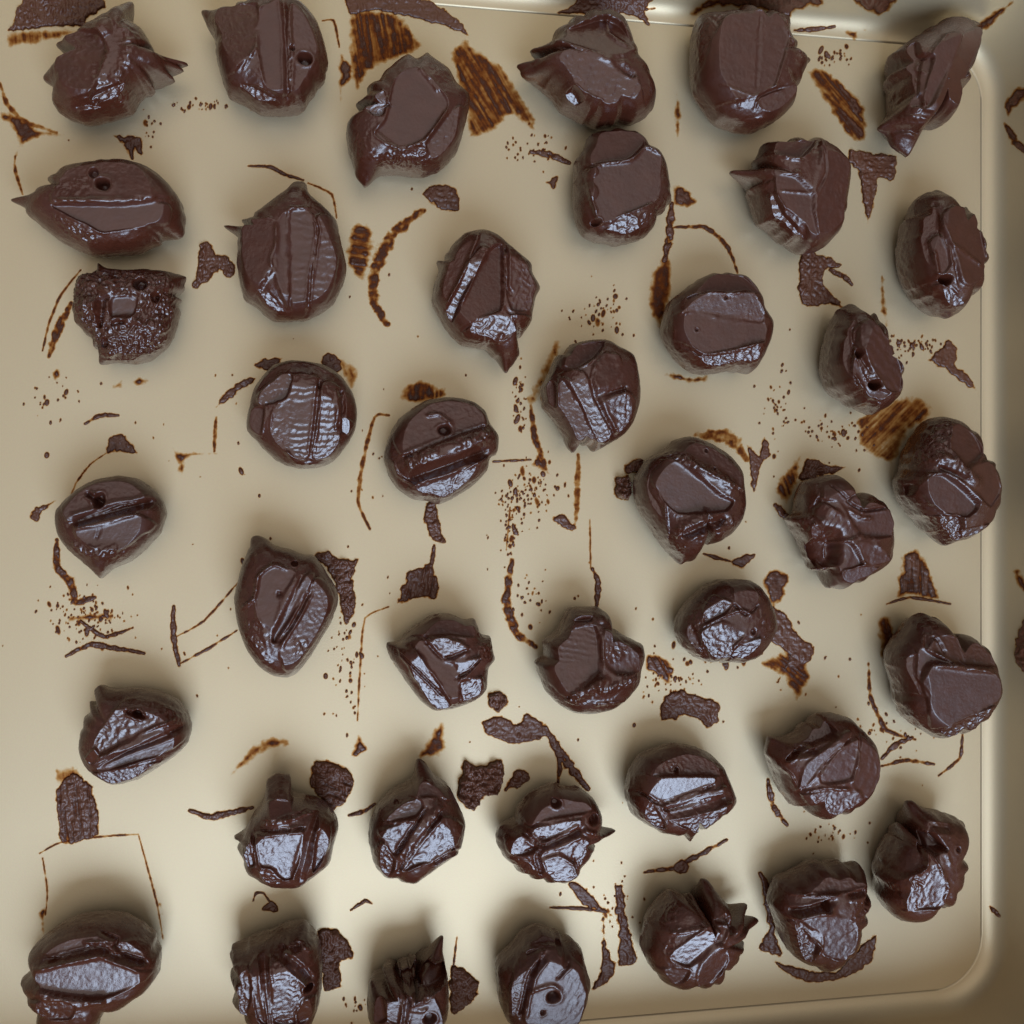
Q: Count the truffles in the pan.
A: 40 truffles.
